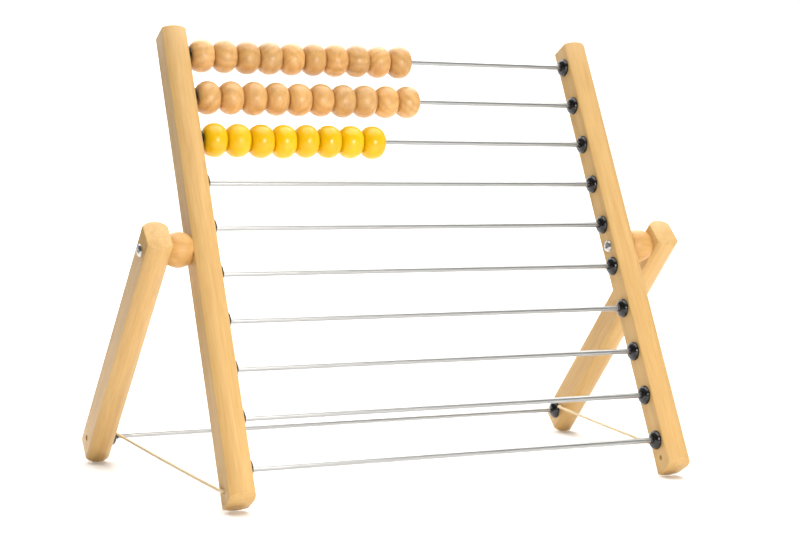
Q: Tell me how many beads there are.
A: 28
